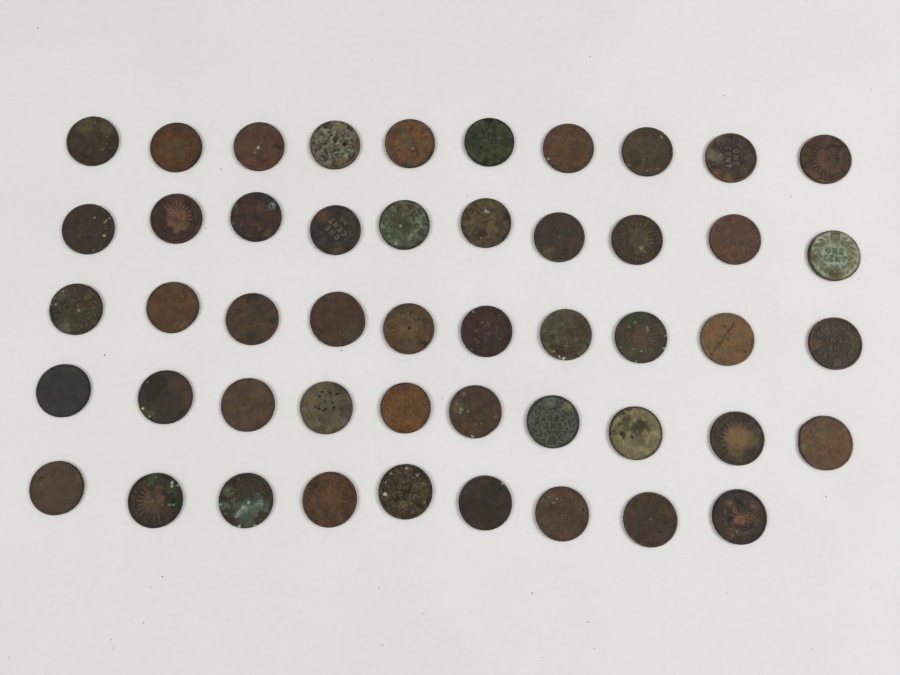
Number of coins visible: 49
